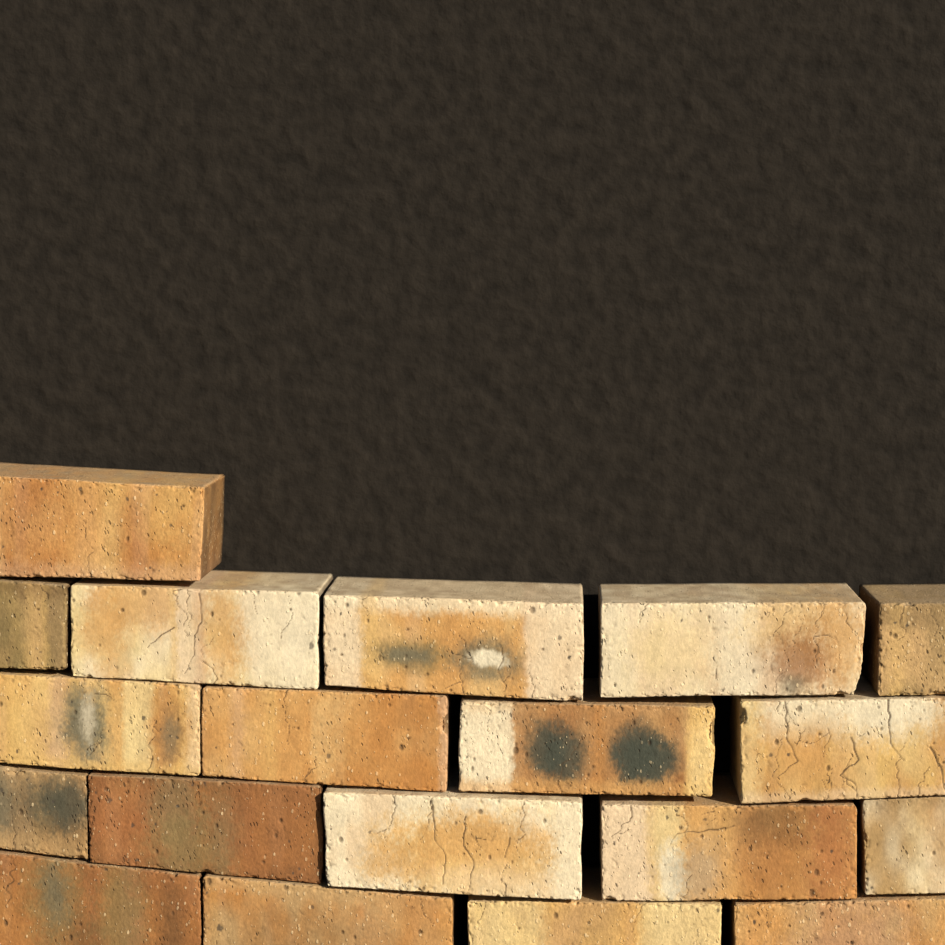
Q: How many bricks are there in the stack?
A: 19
